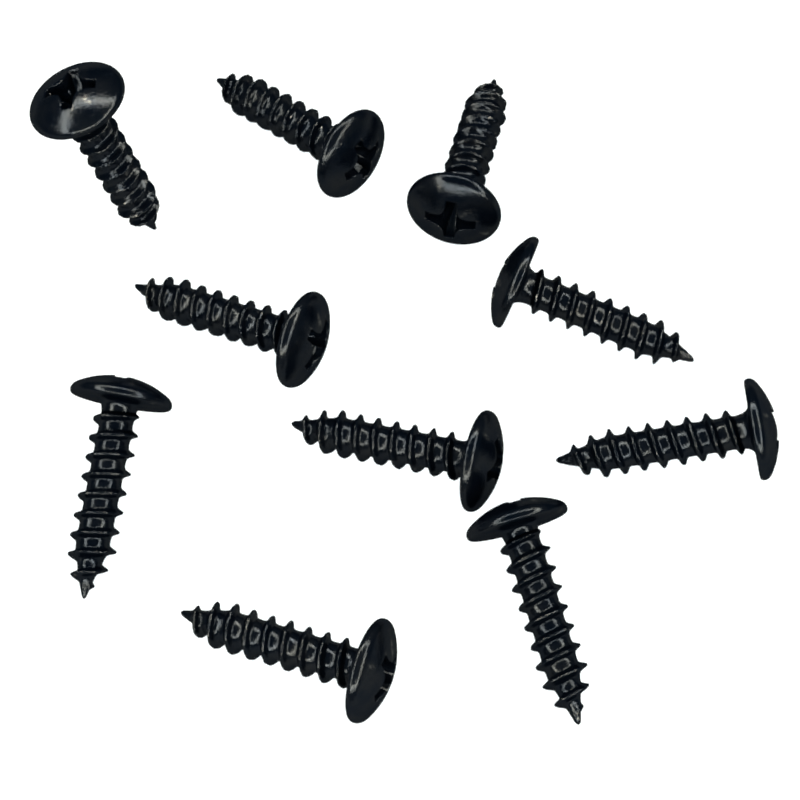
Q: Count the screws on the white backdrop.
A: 10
